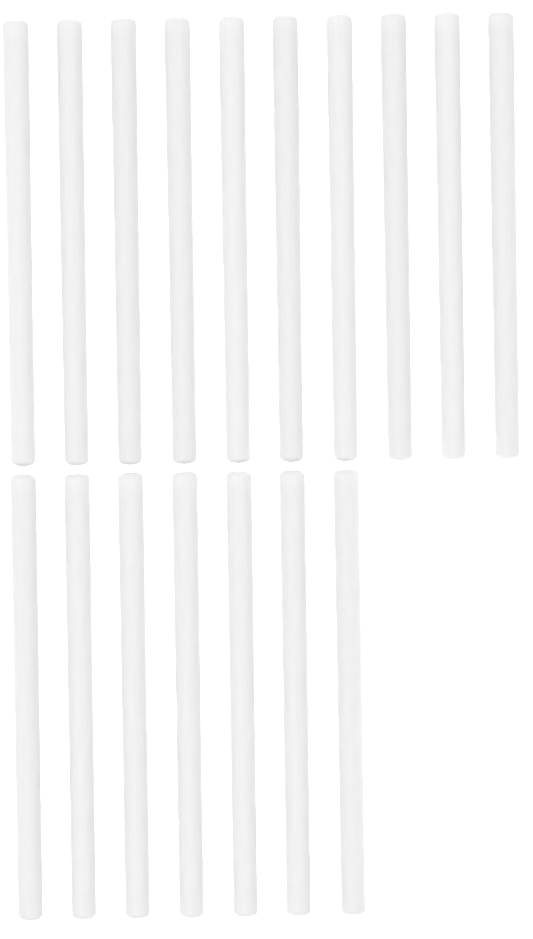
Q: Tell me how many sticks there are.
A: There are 17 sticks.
